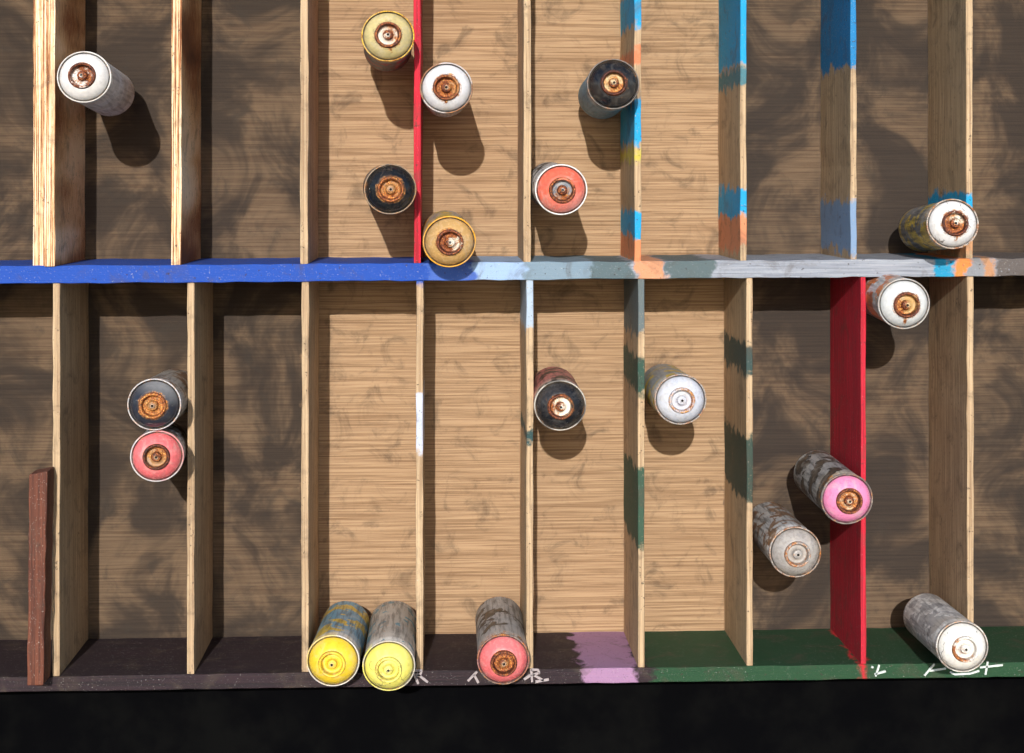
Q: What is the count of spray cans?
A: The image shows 19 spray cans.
